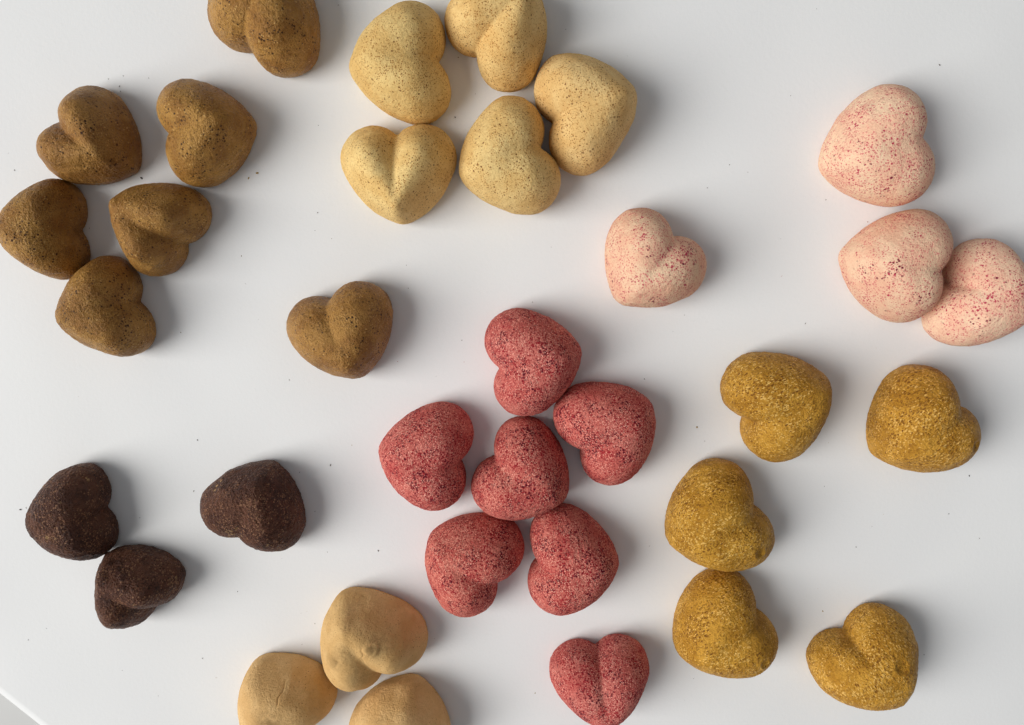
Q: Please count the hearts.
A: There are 34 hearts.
